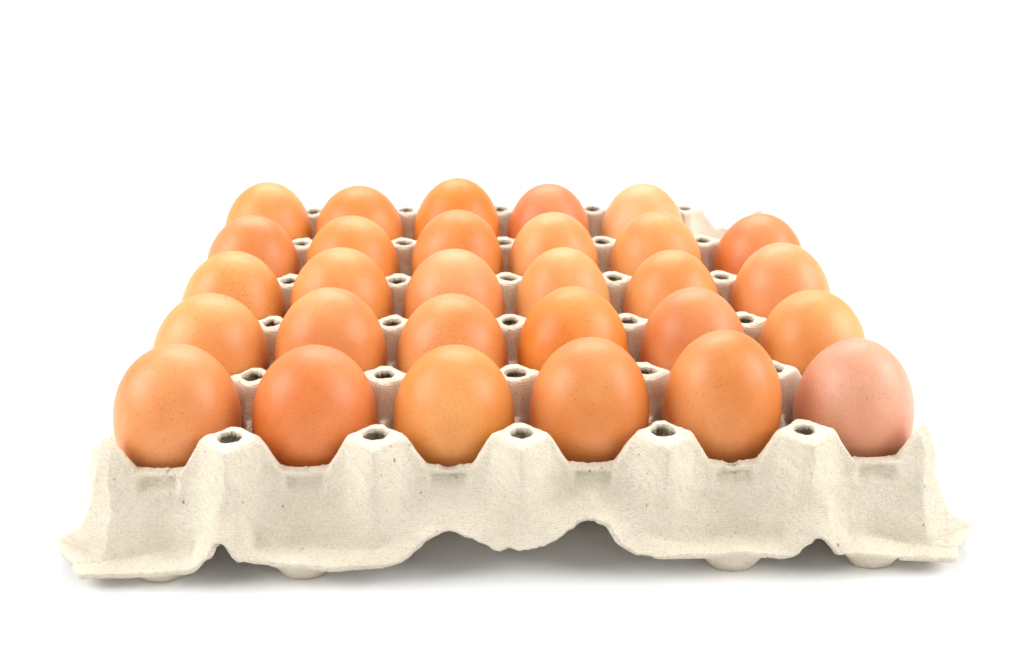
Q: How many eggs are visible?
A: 29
